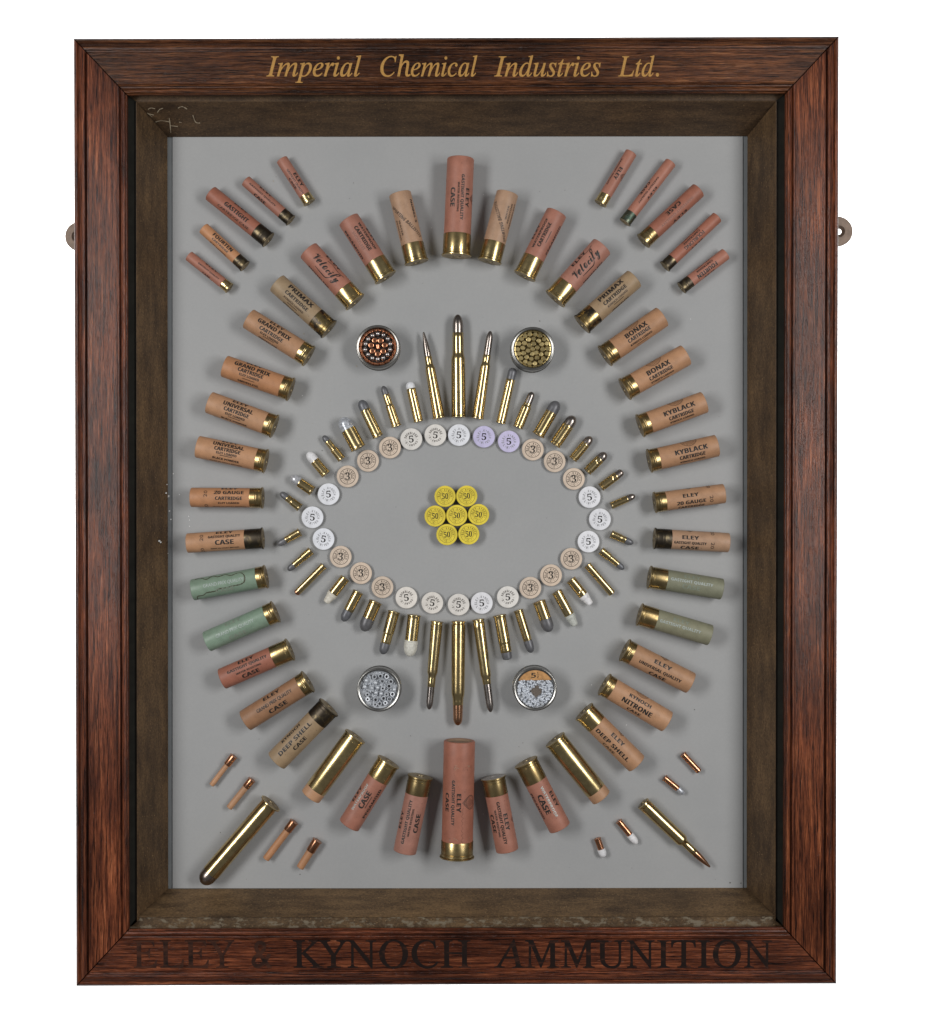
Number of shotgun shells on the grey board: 52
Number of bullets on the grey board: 44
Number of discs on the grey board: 35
